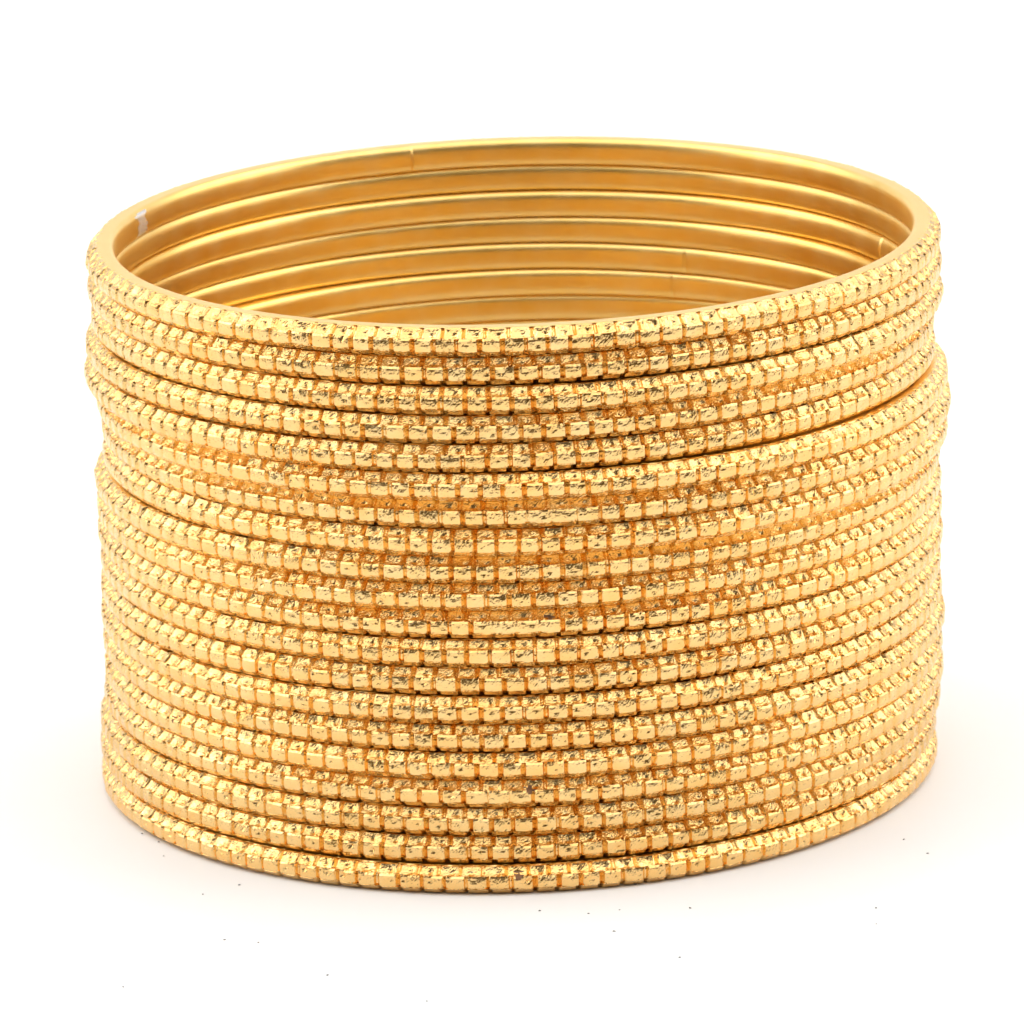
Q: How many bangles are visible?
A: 20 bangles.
